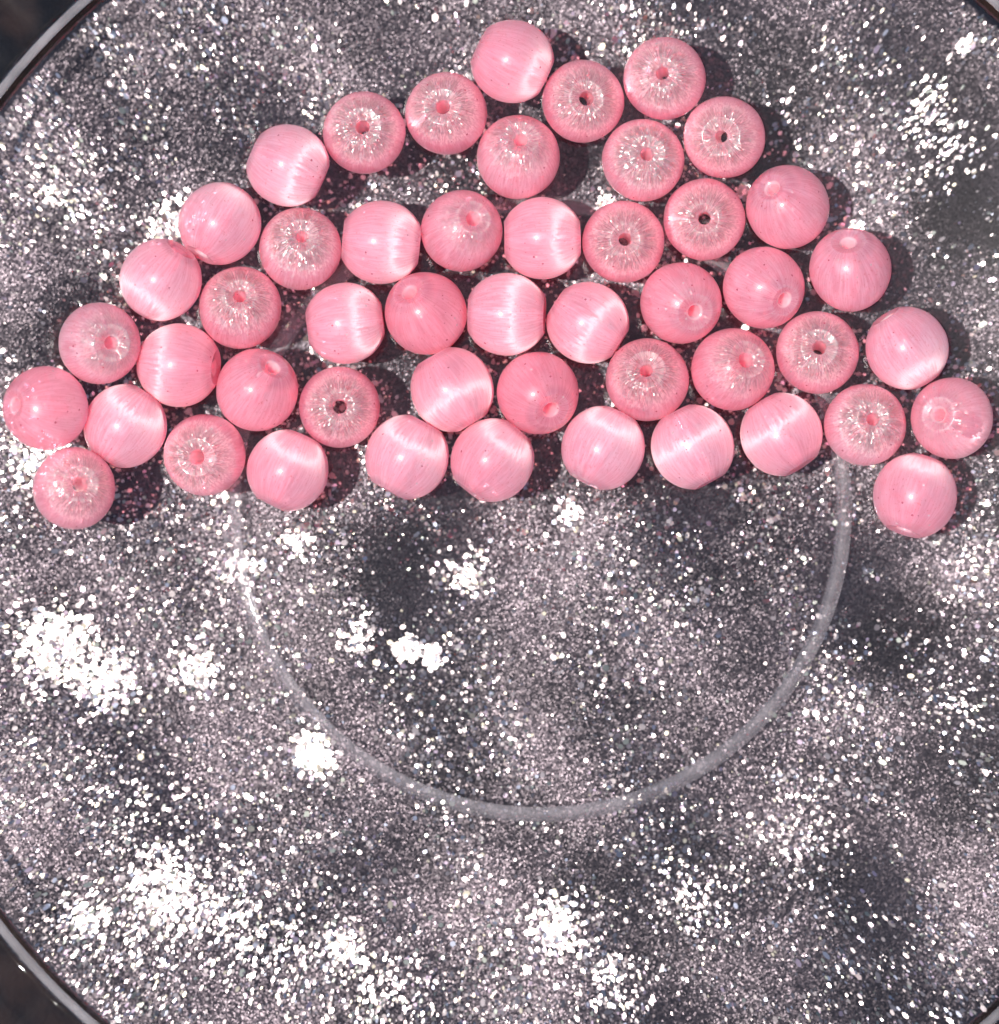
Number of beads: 49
